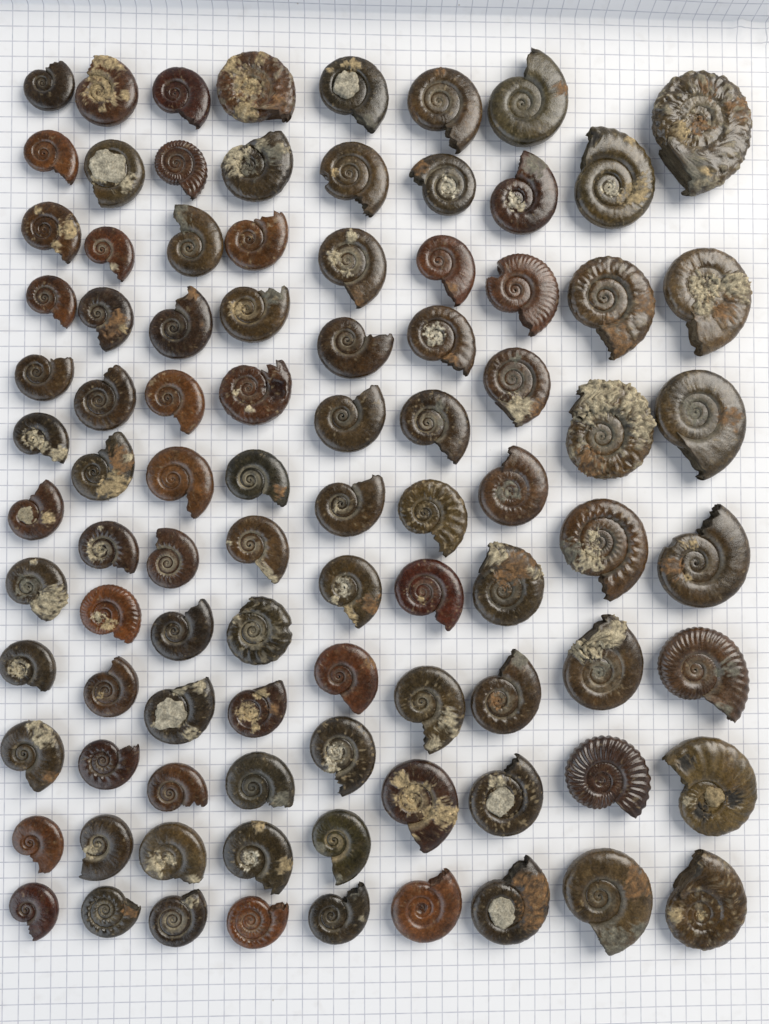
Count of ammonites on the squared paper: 92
